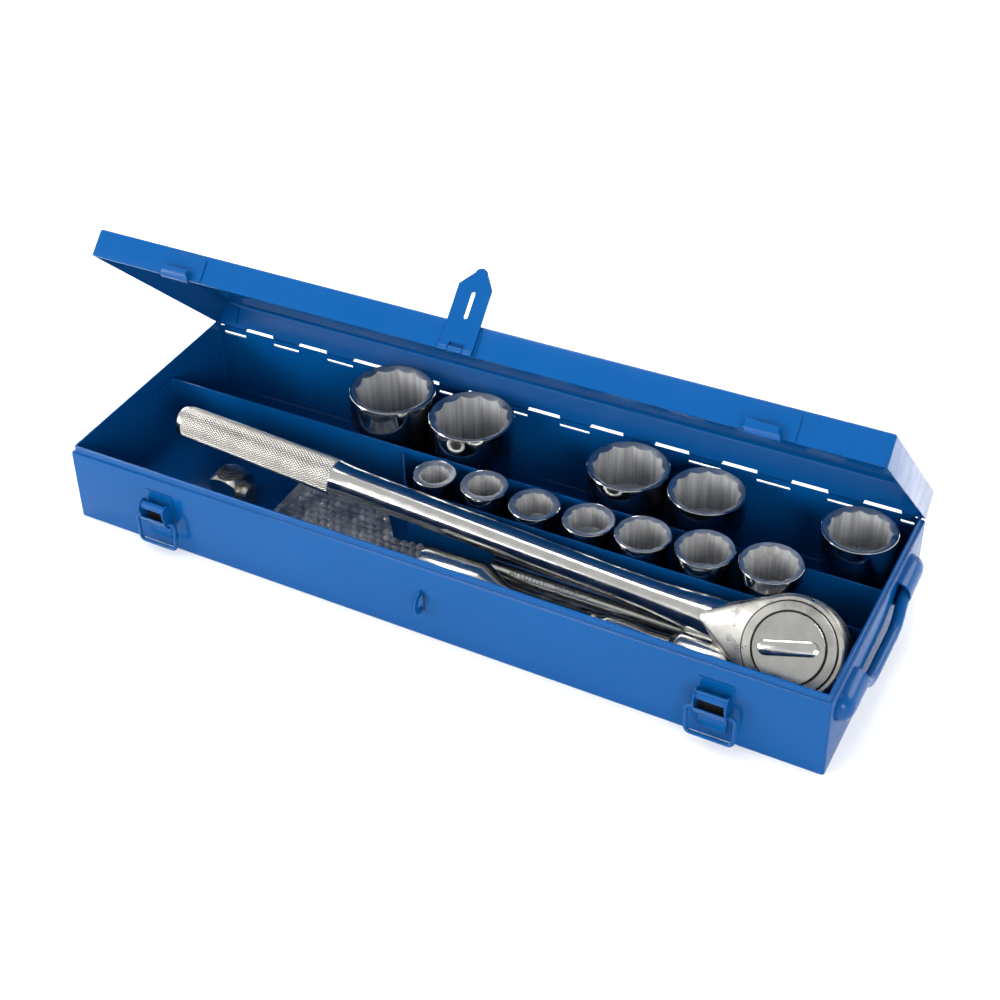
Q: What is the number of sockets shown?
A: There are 12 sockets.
